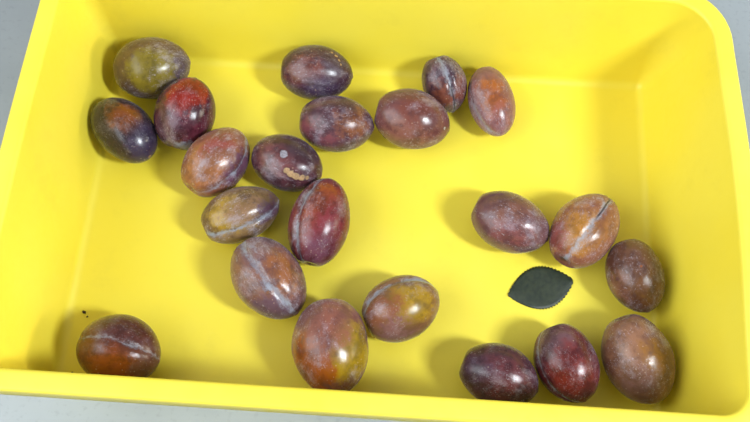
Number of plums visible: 22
